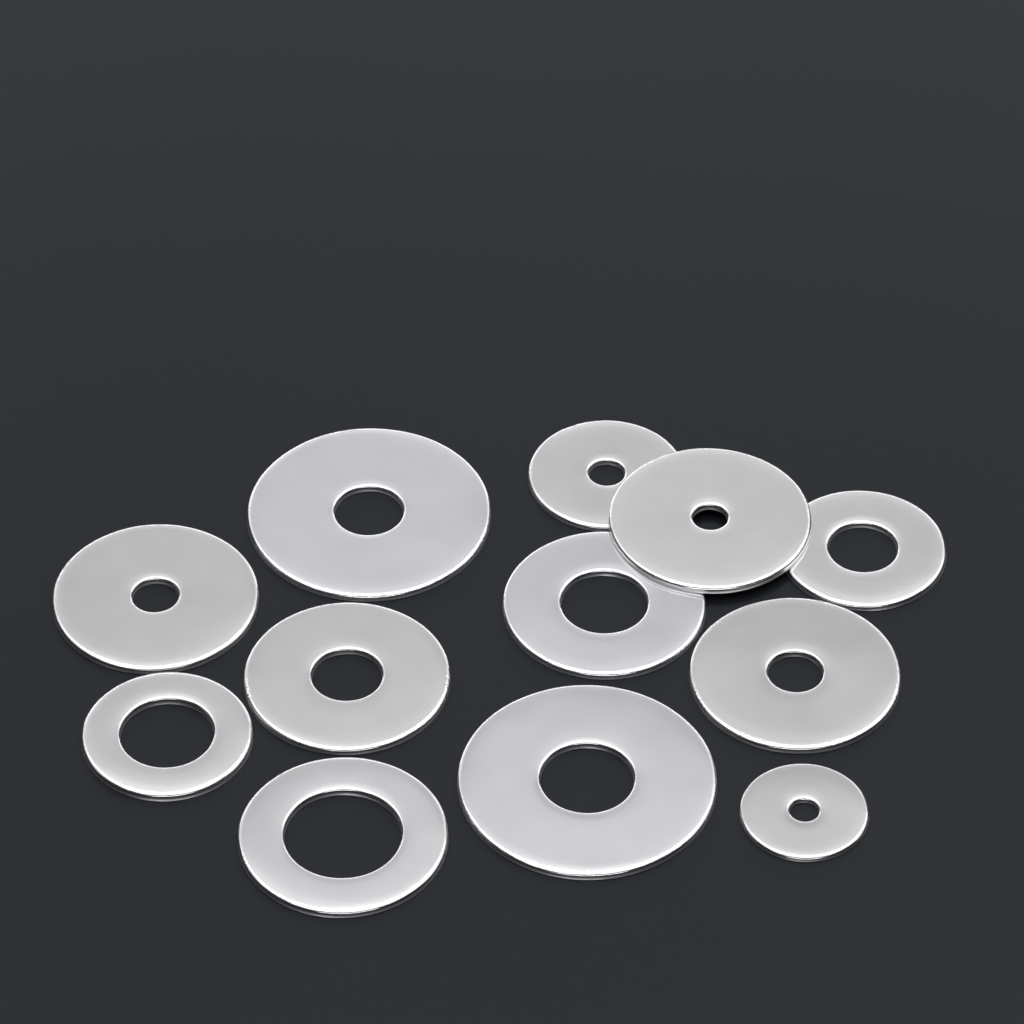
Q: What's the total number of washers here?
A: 12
